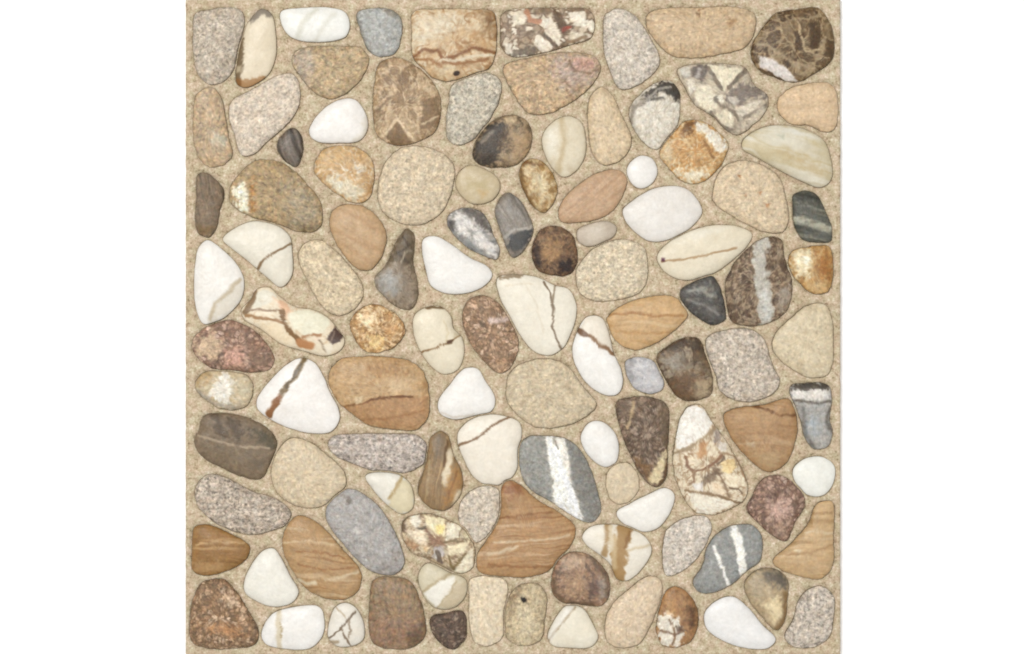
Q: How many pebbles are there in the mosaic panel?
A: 111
